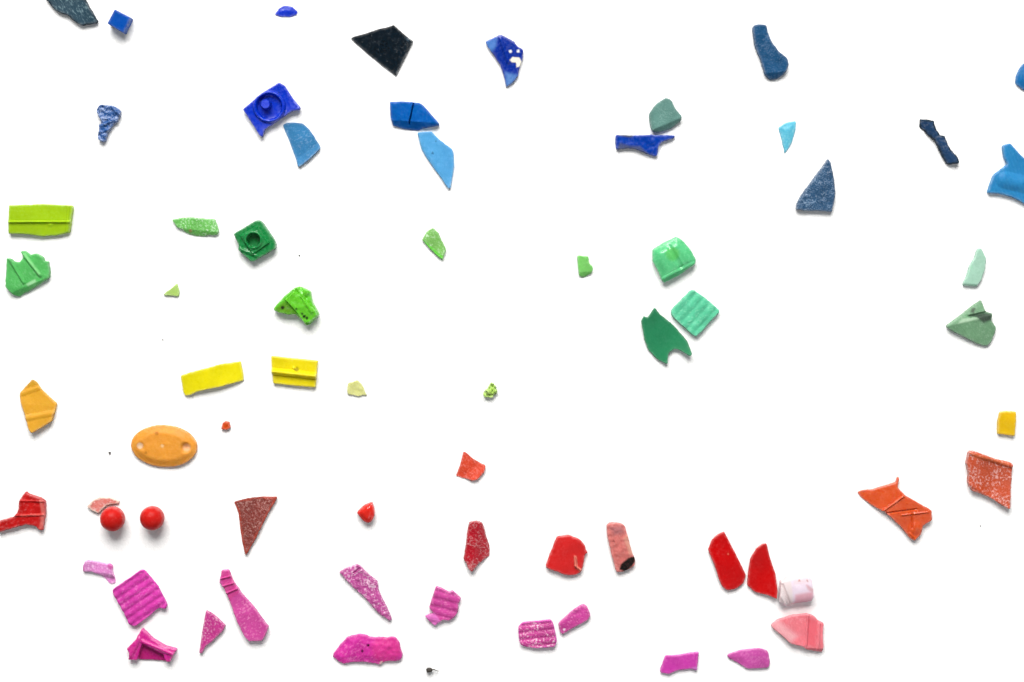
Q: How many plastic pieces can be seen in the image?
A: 67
